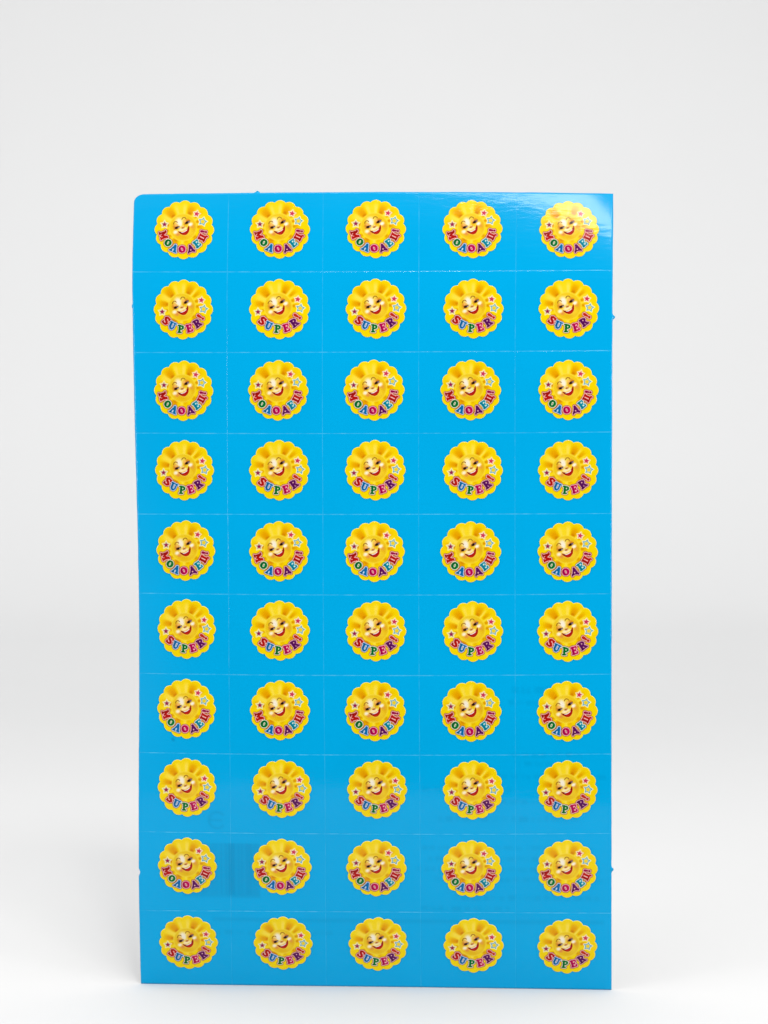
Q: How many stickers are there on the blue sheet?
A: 50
